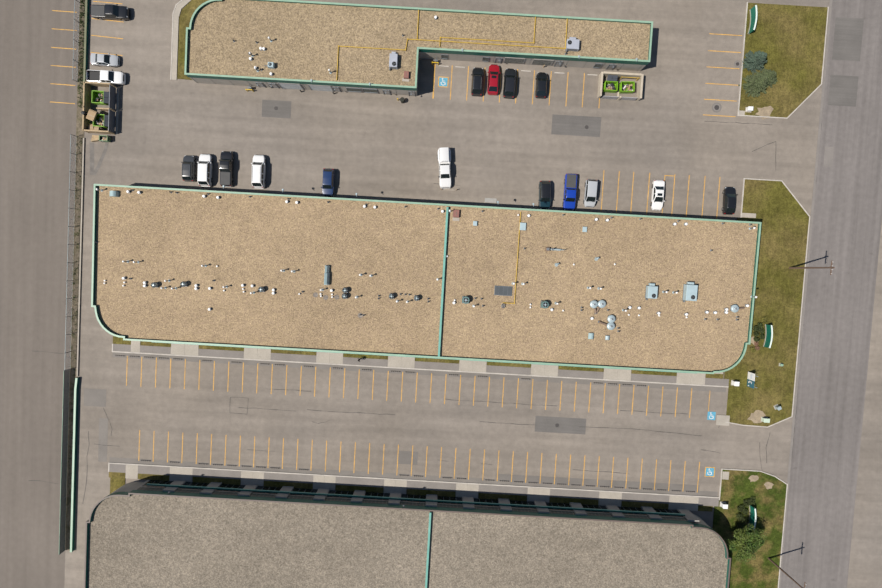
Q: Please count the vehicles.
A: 18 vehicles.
